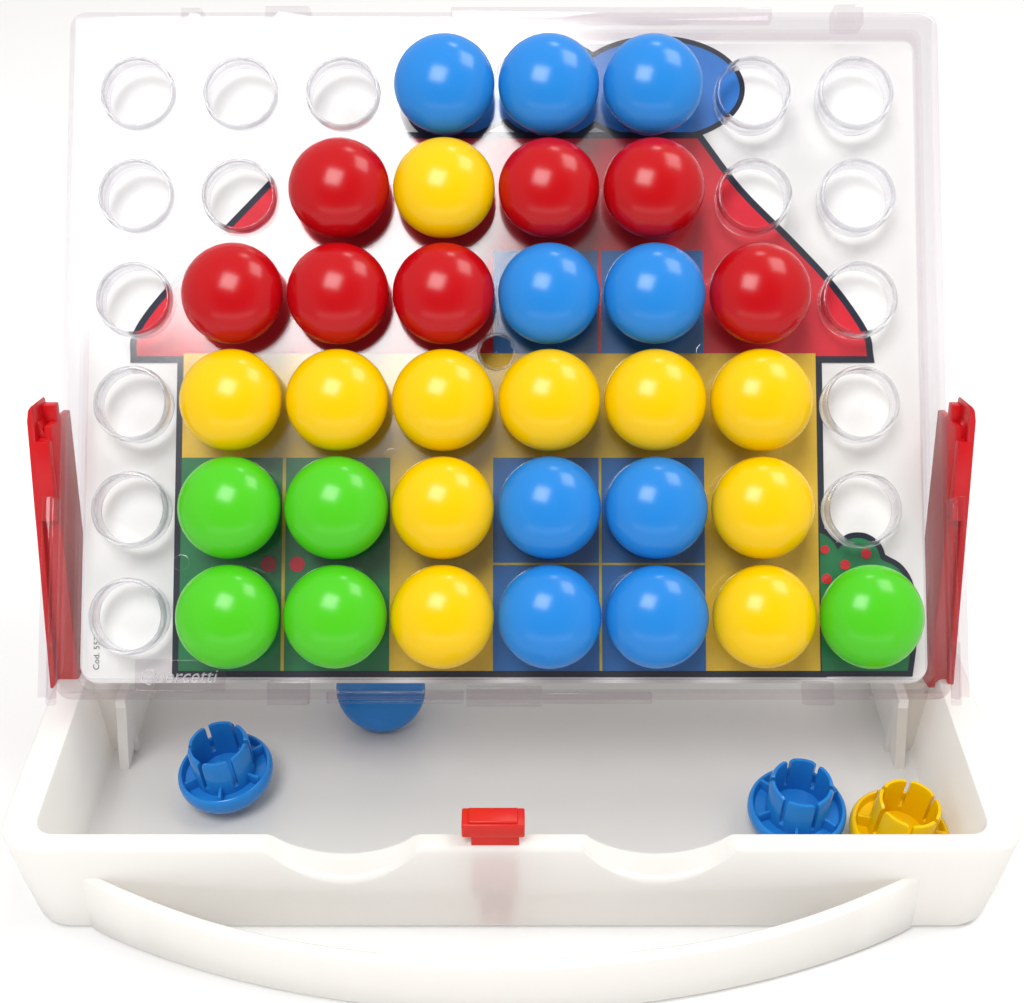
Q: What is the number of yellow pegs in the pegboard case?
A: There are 12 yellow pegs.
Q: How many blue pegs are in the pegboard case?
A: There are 12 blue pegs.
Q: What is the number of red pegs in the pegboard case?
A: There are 7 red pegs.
